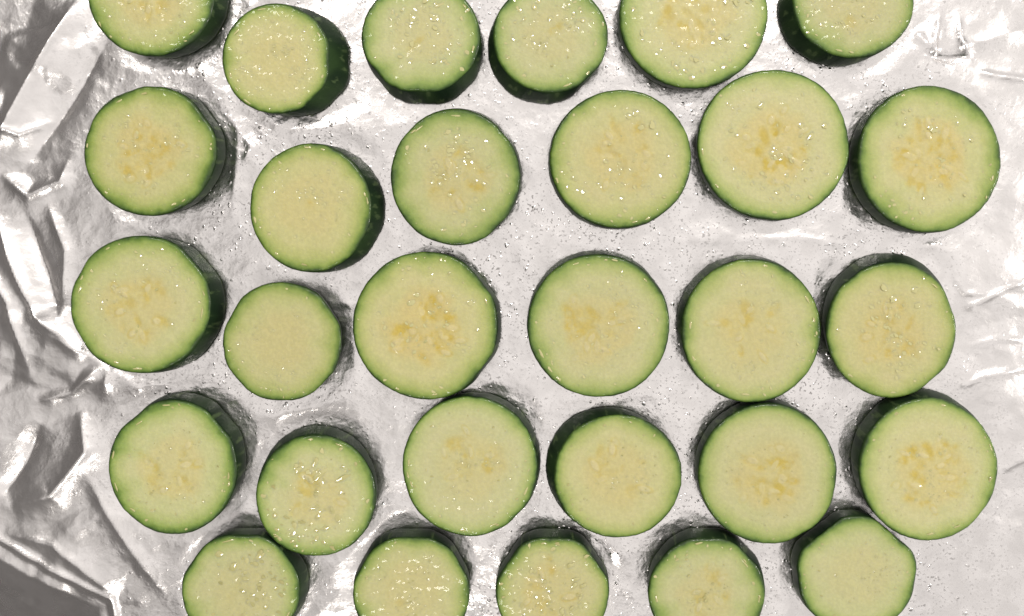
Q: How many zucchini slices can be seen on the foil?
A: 29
